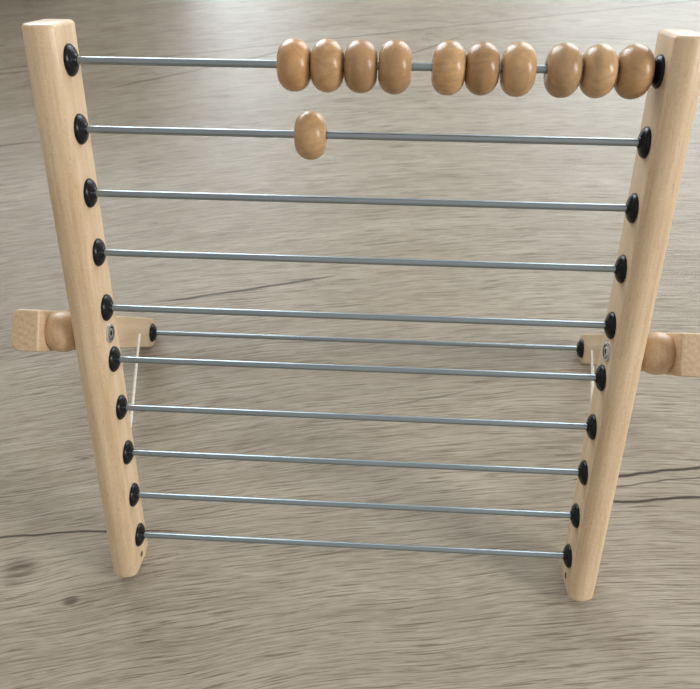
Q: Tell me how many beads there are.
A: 11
